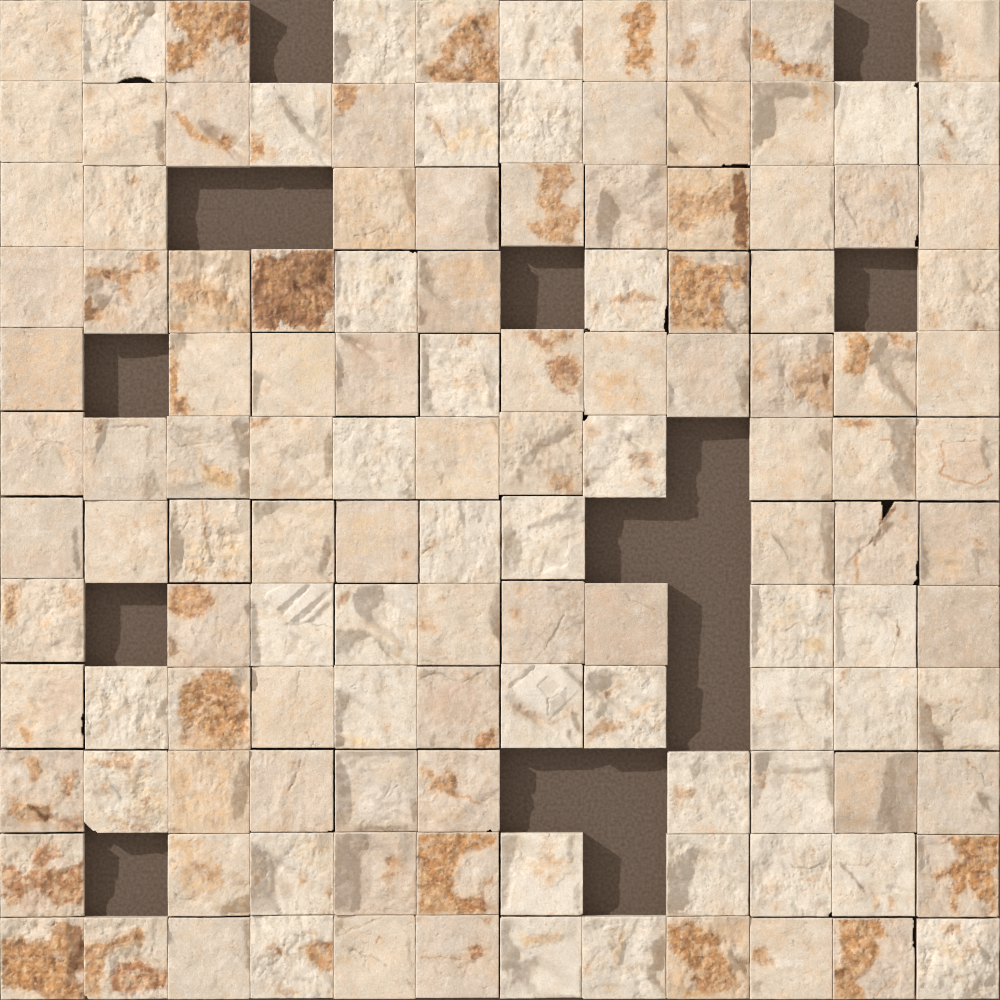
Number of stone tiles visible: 127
